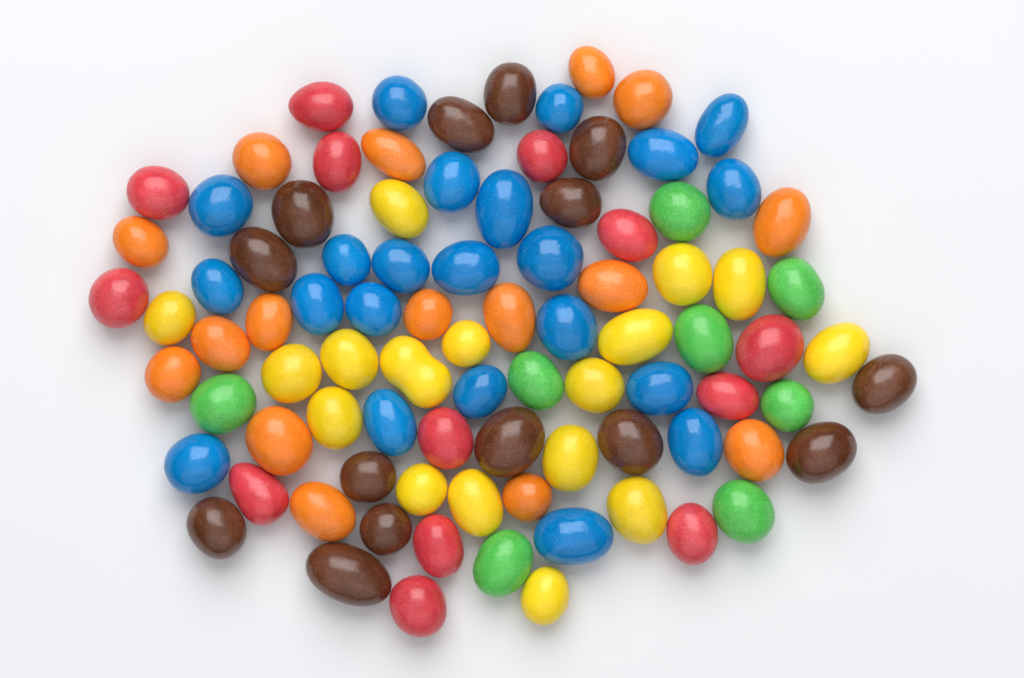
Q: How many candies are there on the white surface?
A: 90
